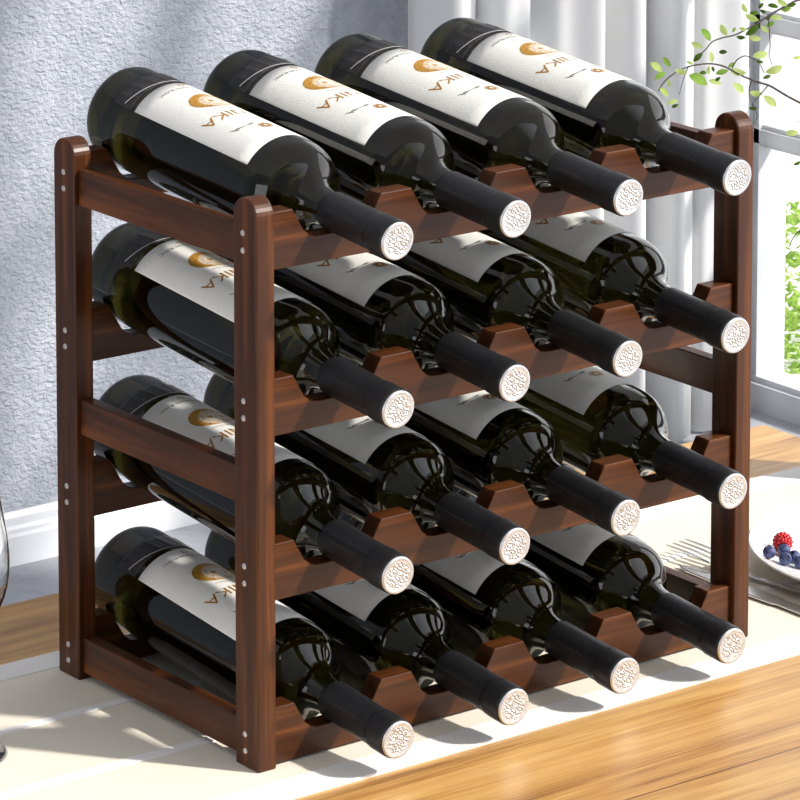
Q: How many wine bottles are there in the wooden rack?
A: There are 16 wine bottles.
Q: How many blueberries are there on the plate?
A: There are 5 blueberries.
